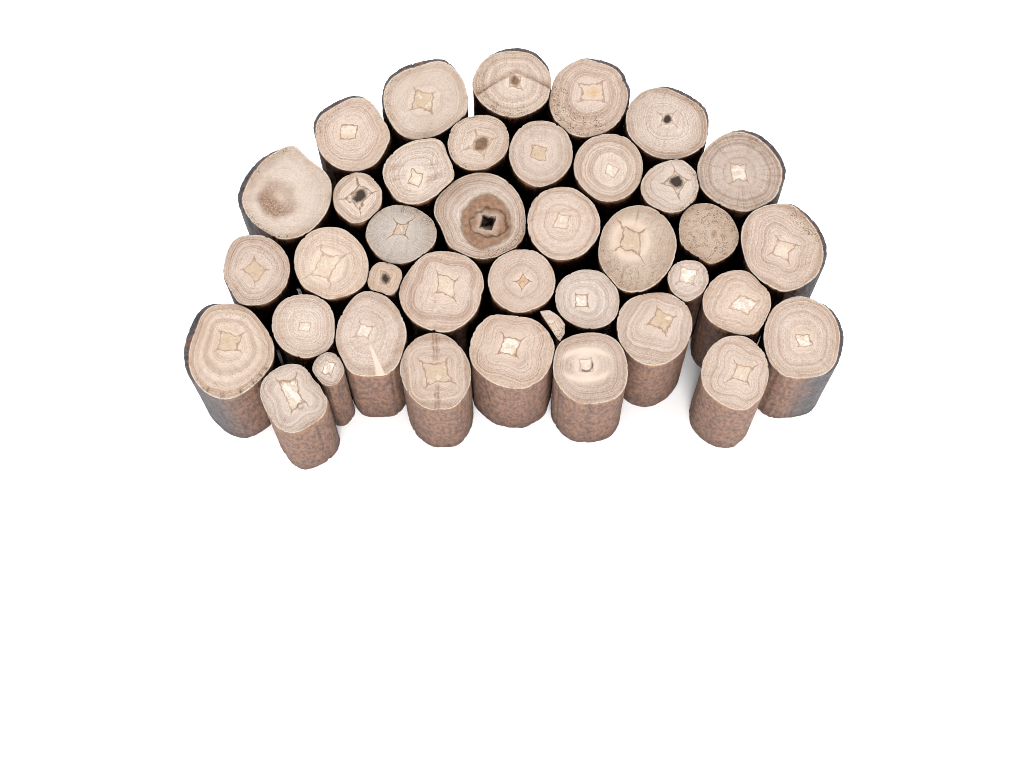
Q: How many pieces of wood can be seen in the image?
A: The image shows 39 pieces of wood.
